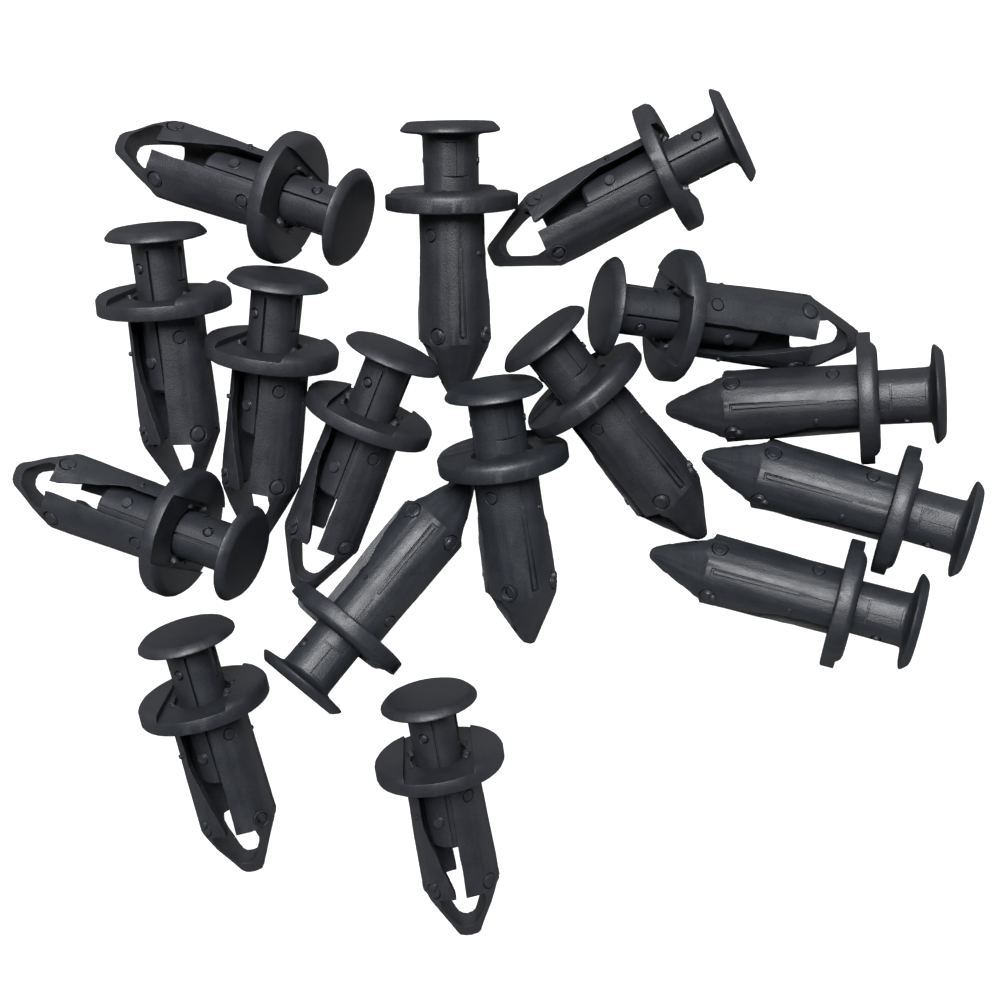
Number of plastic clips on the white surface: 16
